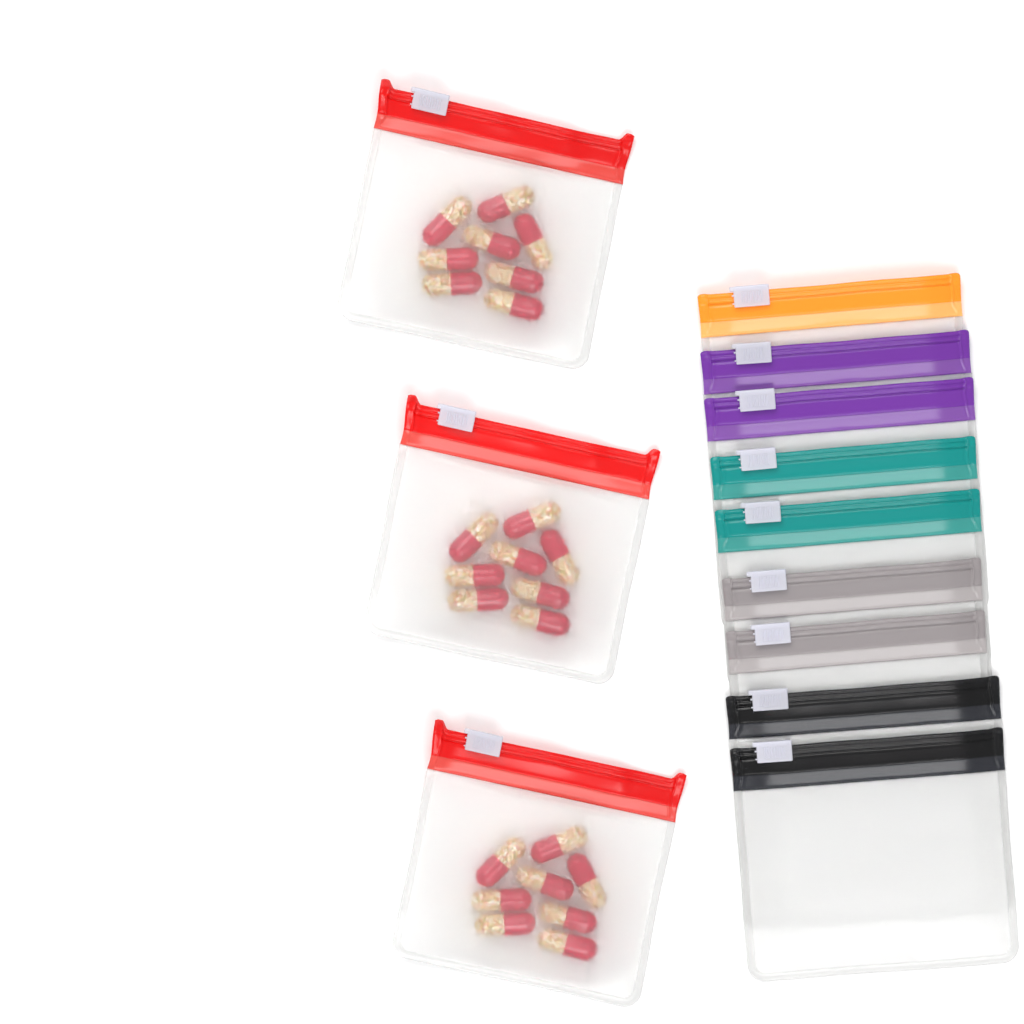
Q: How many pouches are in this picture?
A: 12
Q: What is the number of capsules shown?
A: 24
